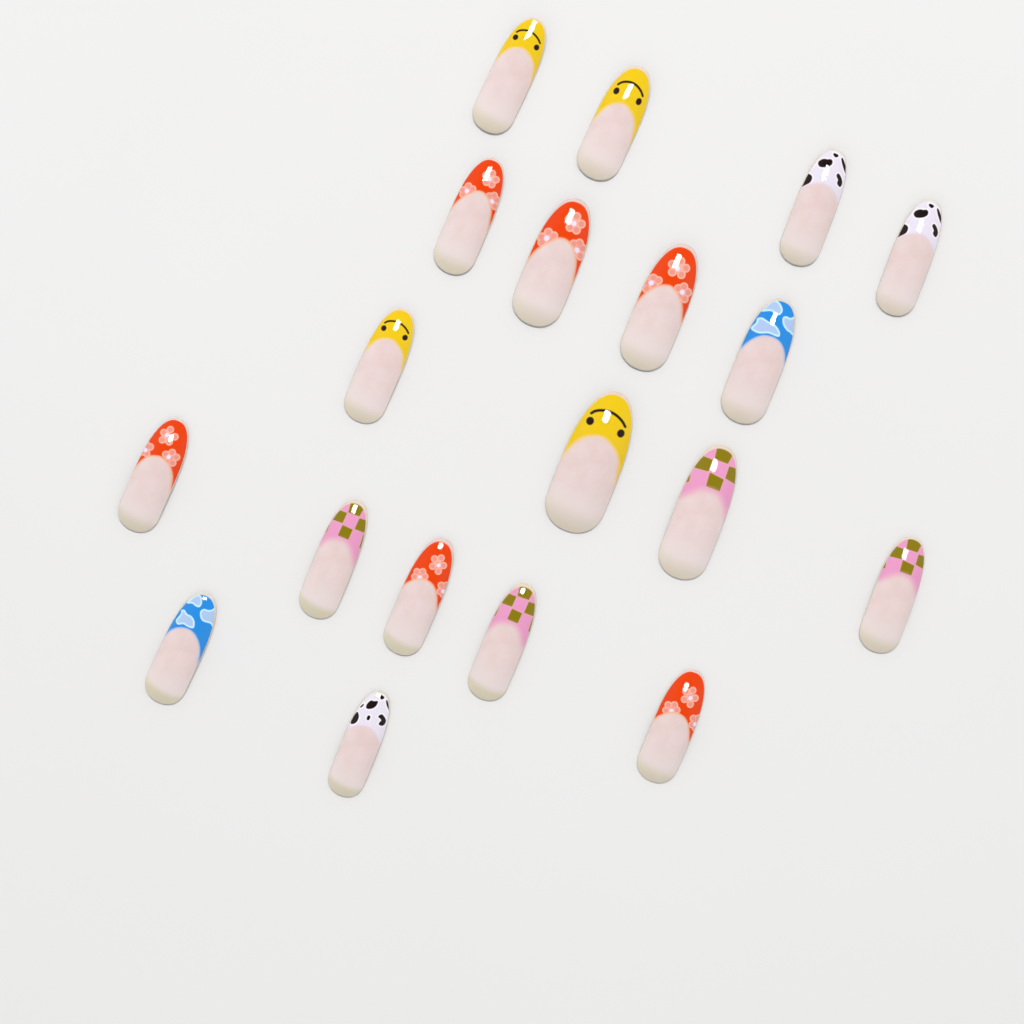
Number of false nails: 19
